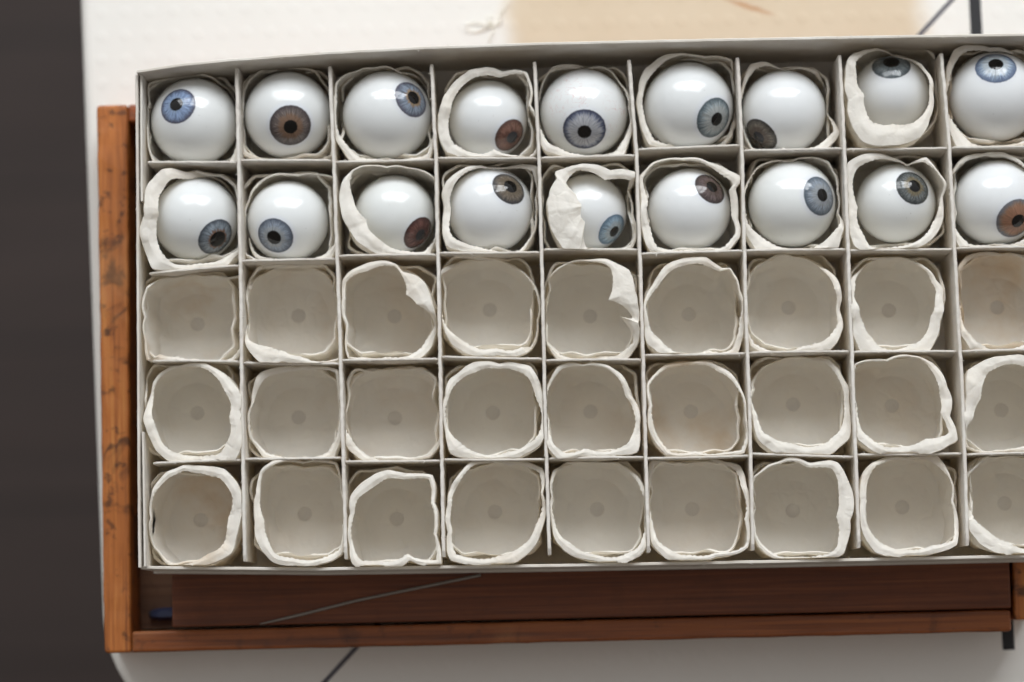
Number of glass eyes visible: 18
